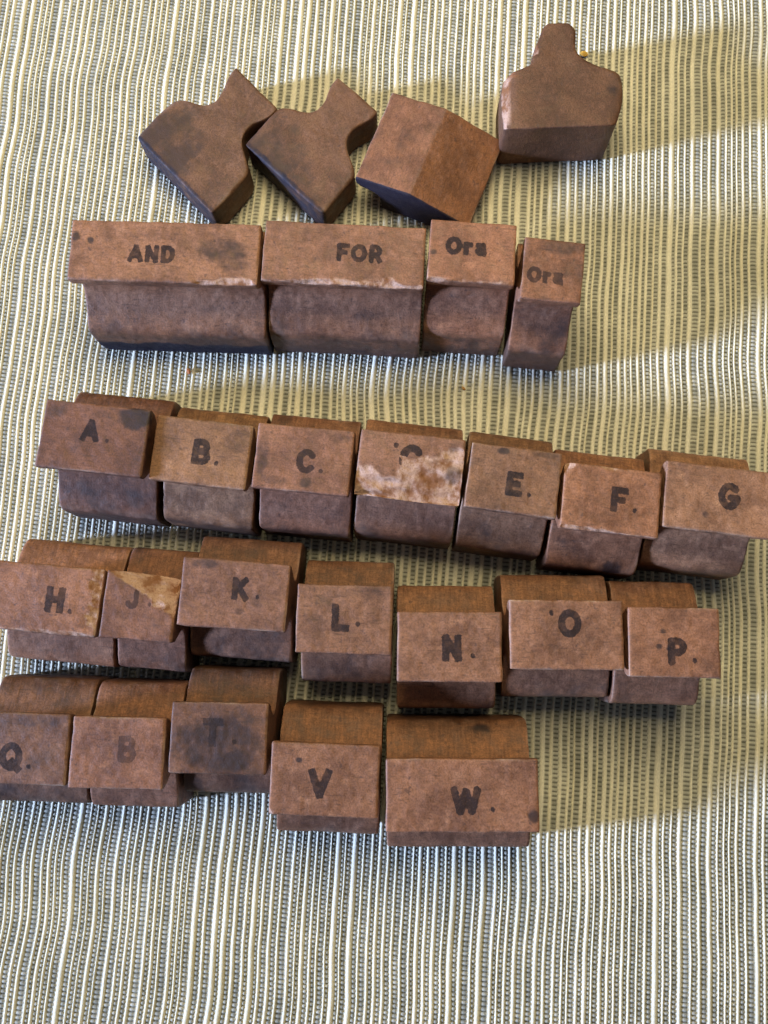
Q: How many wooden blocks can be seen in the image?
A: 27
